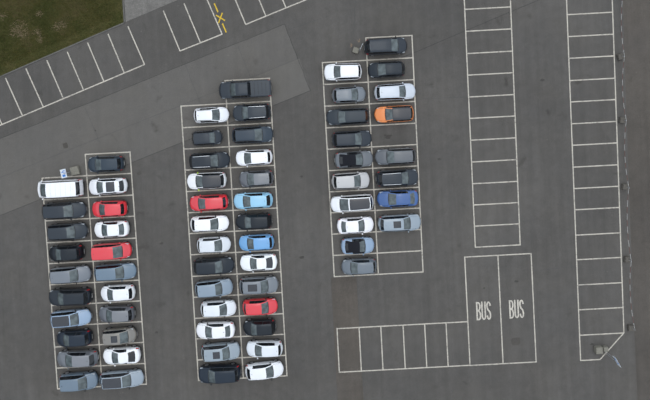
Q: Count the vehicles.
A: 66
